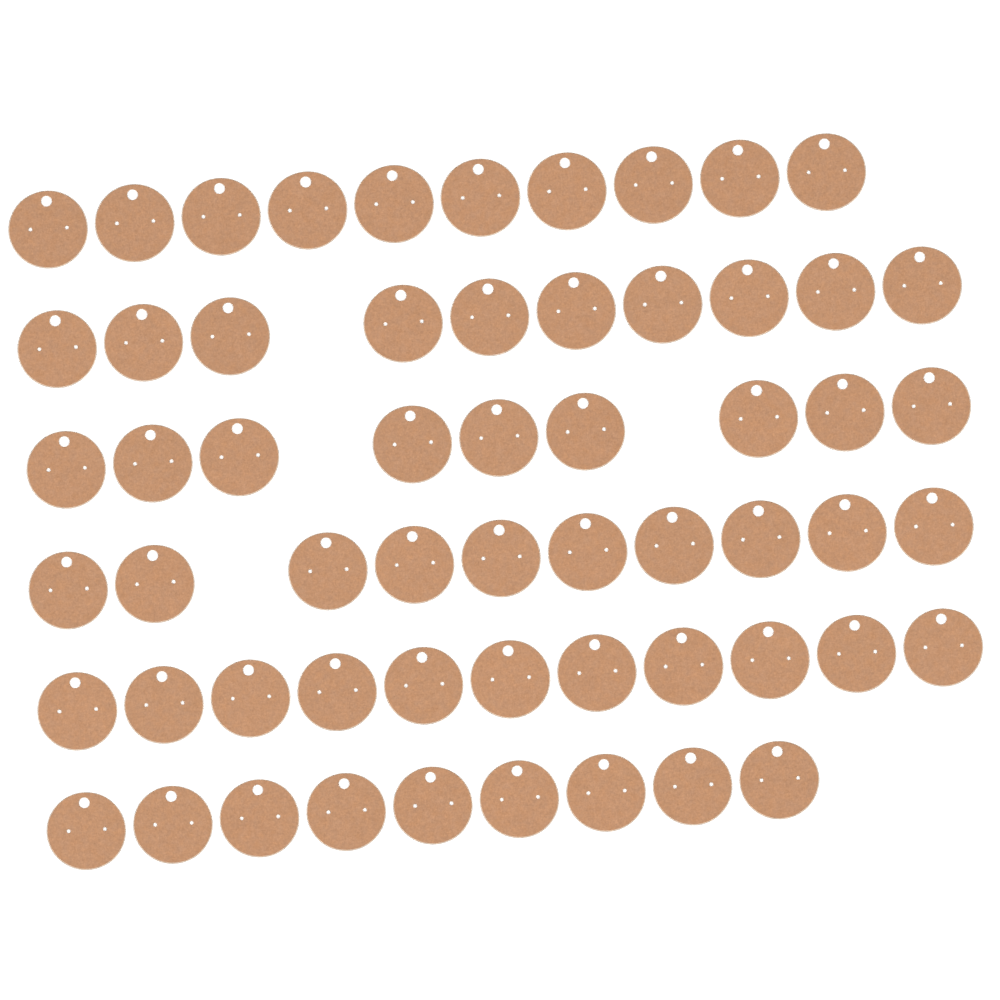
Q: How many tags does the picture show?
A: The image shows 59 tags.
